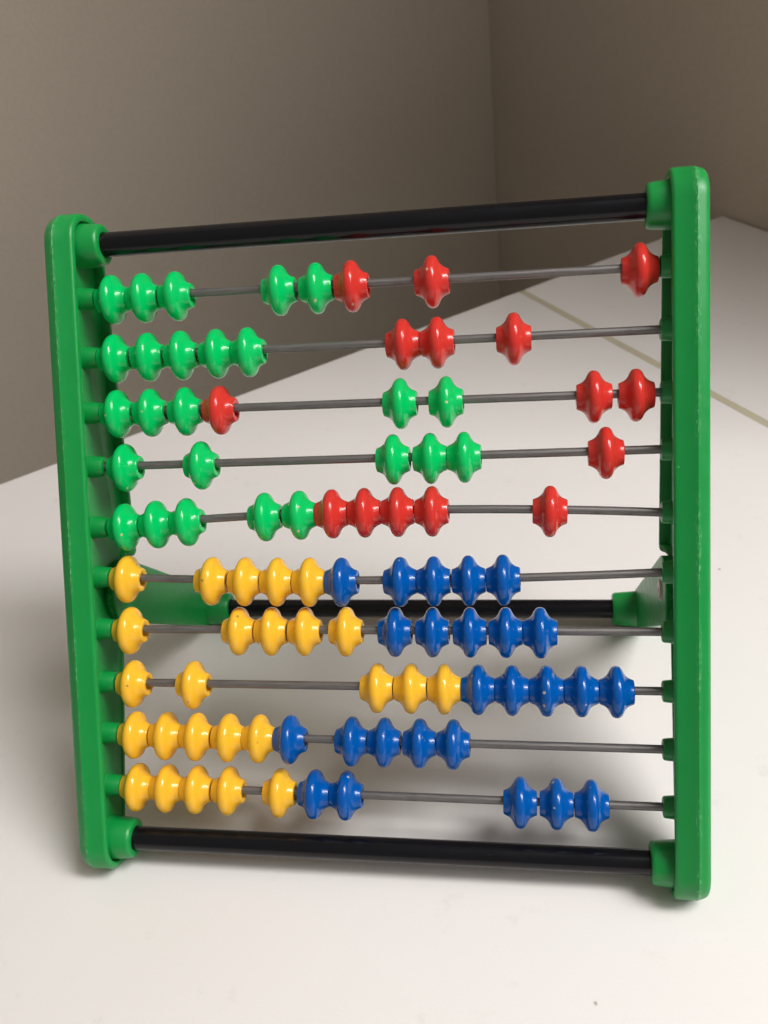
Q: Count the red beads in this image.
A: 15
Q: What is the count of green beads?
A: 25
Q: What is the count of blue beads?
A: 25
